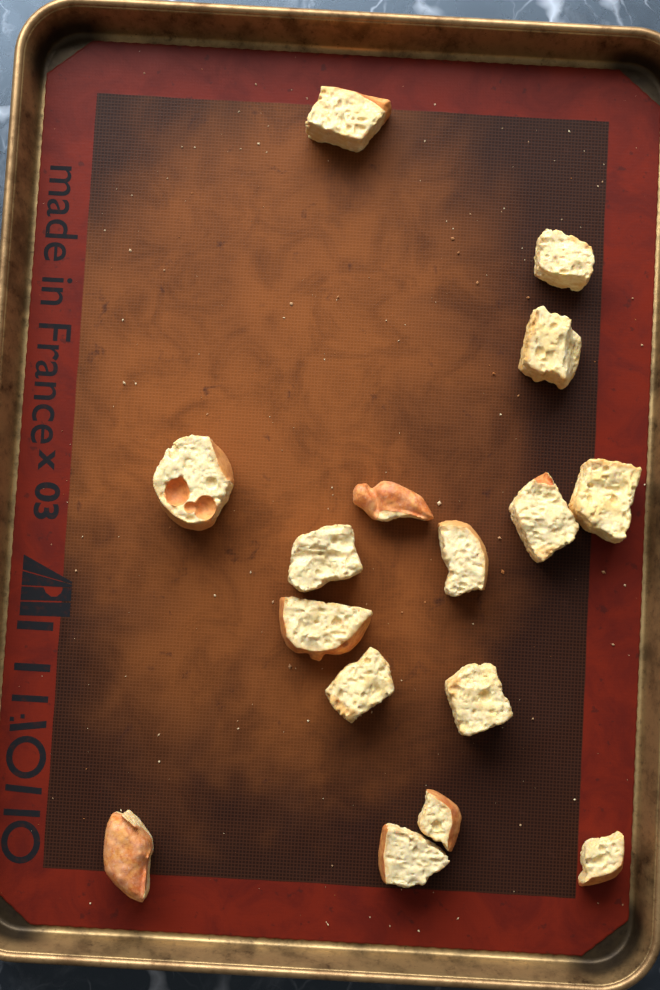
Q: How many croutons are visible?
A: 16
